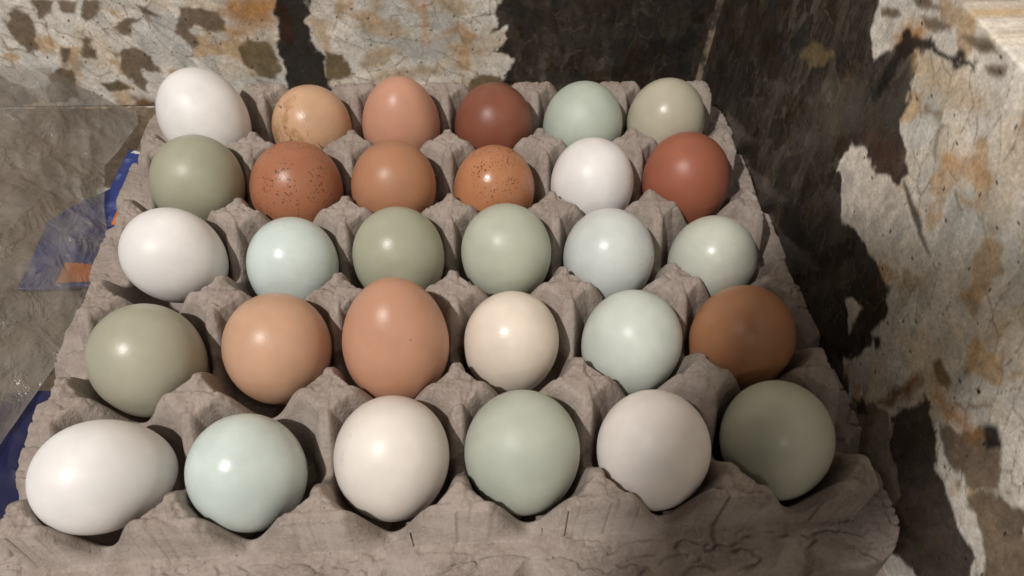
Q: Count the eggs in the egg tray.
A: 30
